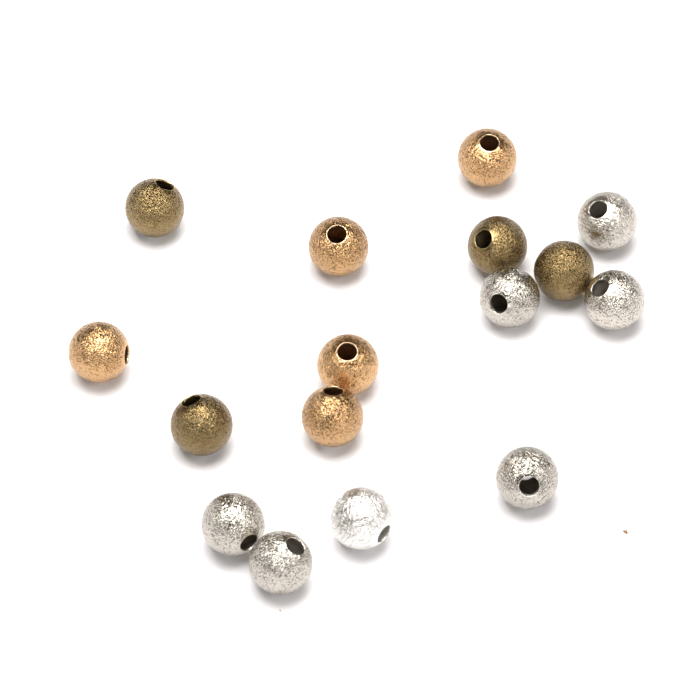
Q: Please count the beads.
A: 16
